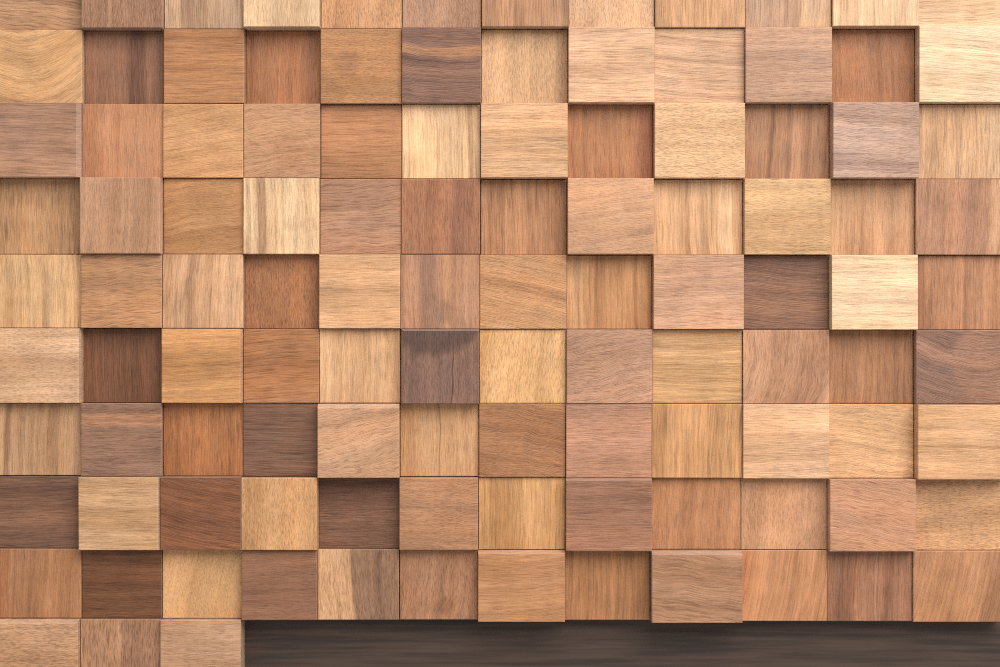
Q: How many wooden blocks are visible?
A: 111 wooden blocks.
